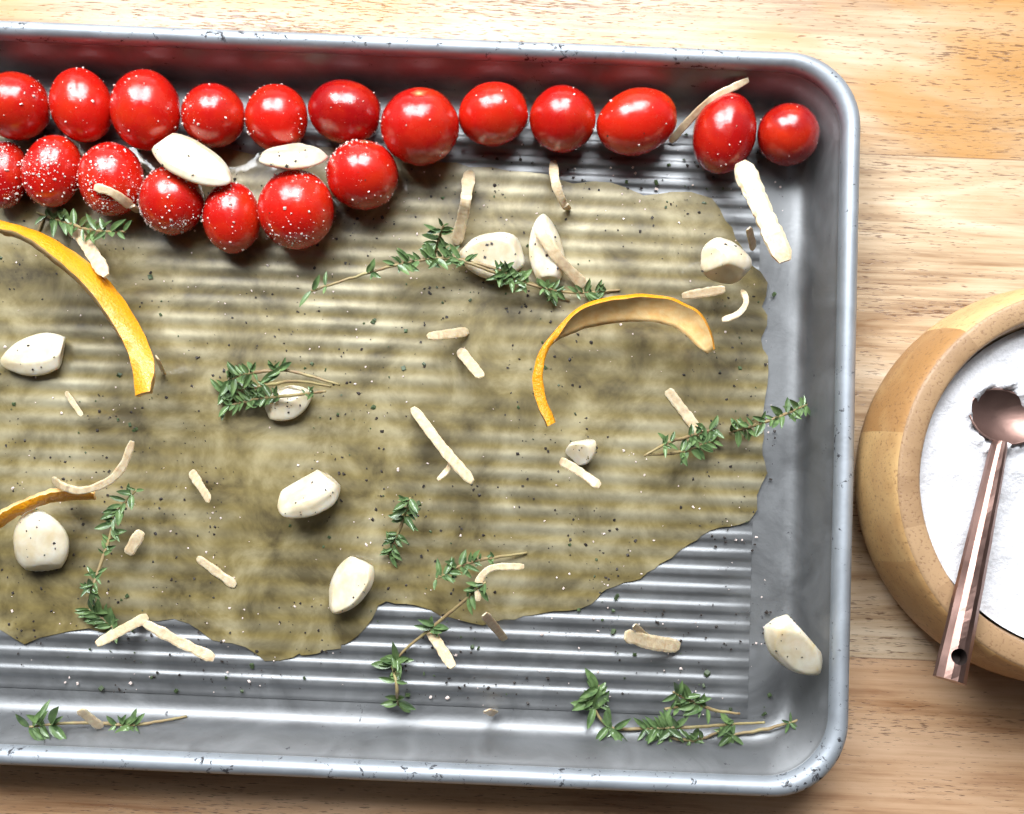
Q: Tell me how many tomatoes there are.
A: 19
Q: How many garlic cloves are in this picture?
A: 12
